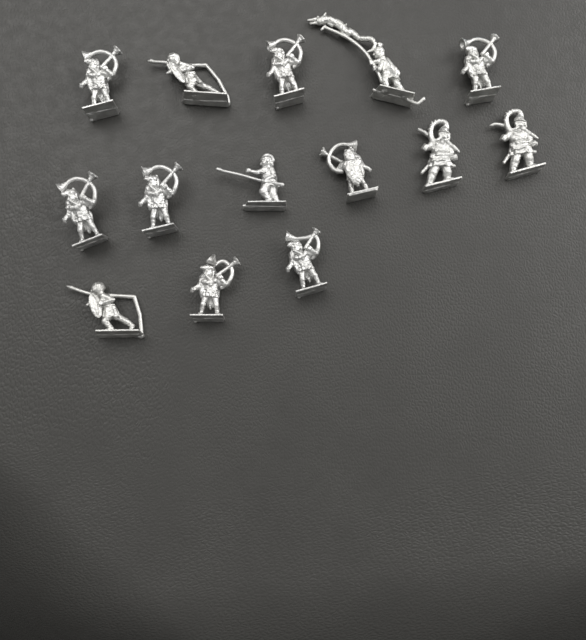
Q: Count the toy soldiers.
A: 14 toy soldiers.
